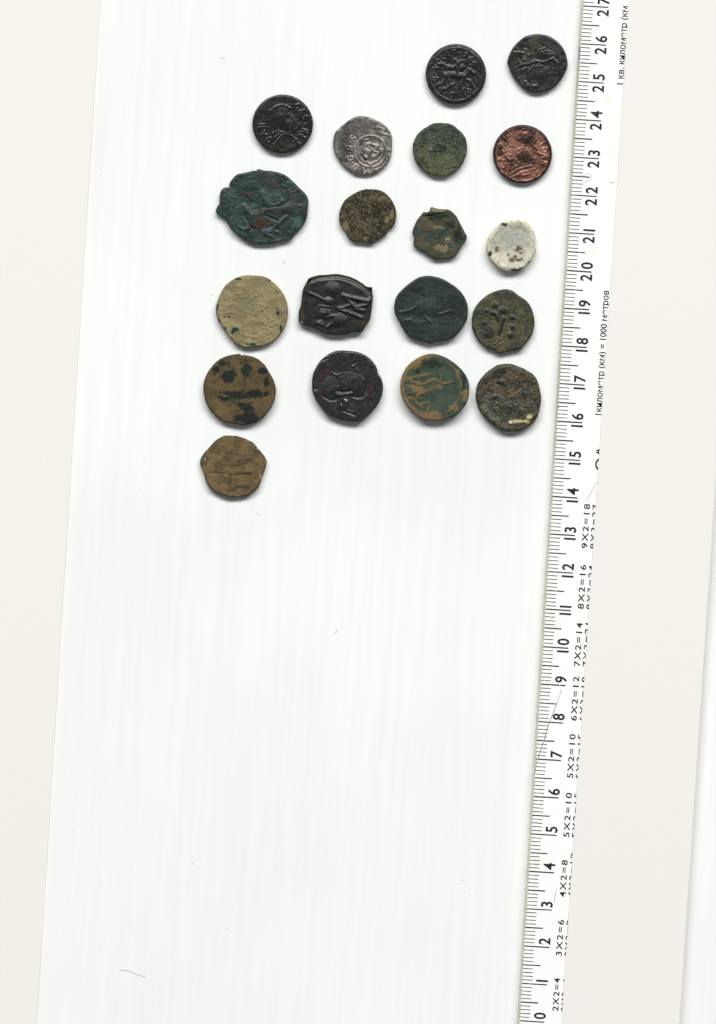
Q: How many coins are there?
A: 19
